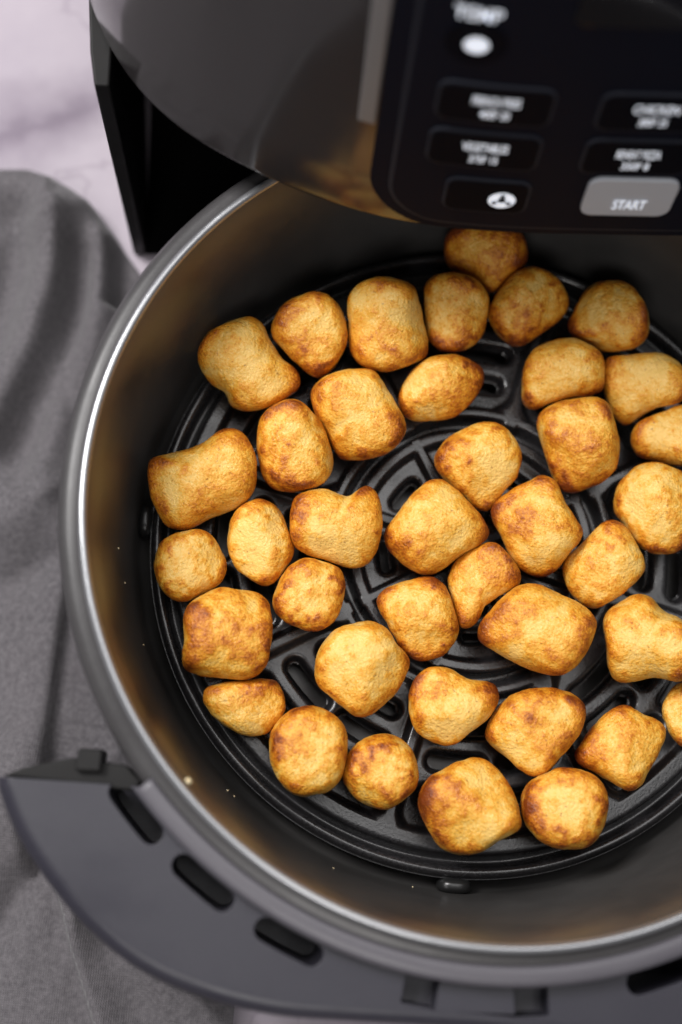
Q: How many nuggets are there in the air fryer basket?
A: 39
